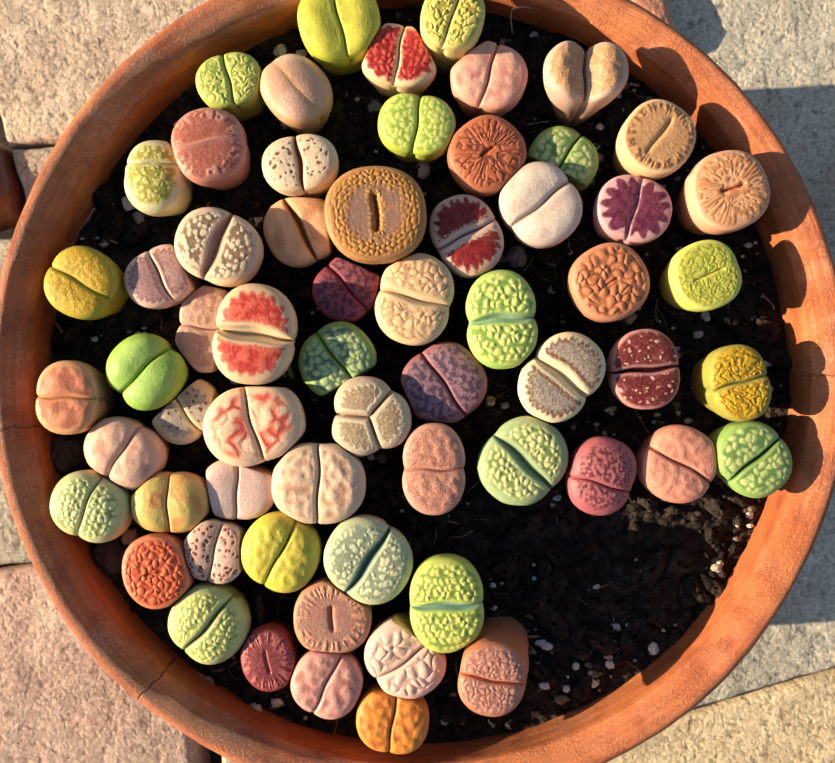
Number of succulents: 62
